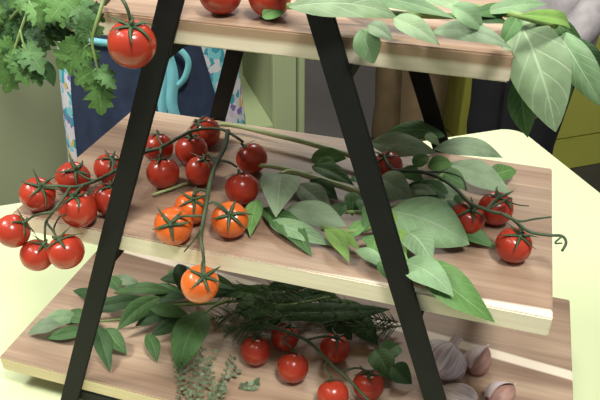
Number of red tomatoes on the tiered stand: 28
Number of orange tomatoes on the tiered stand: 4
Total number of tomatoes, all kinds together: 32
